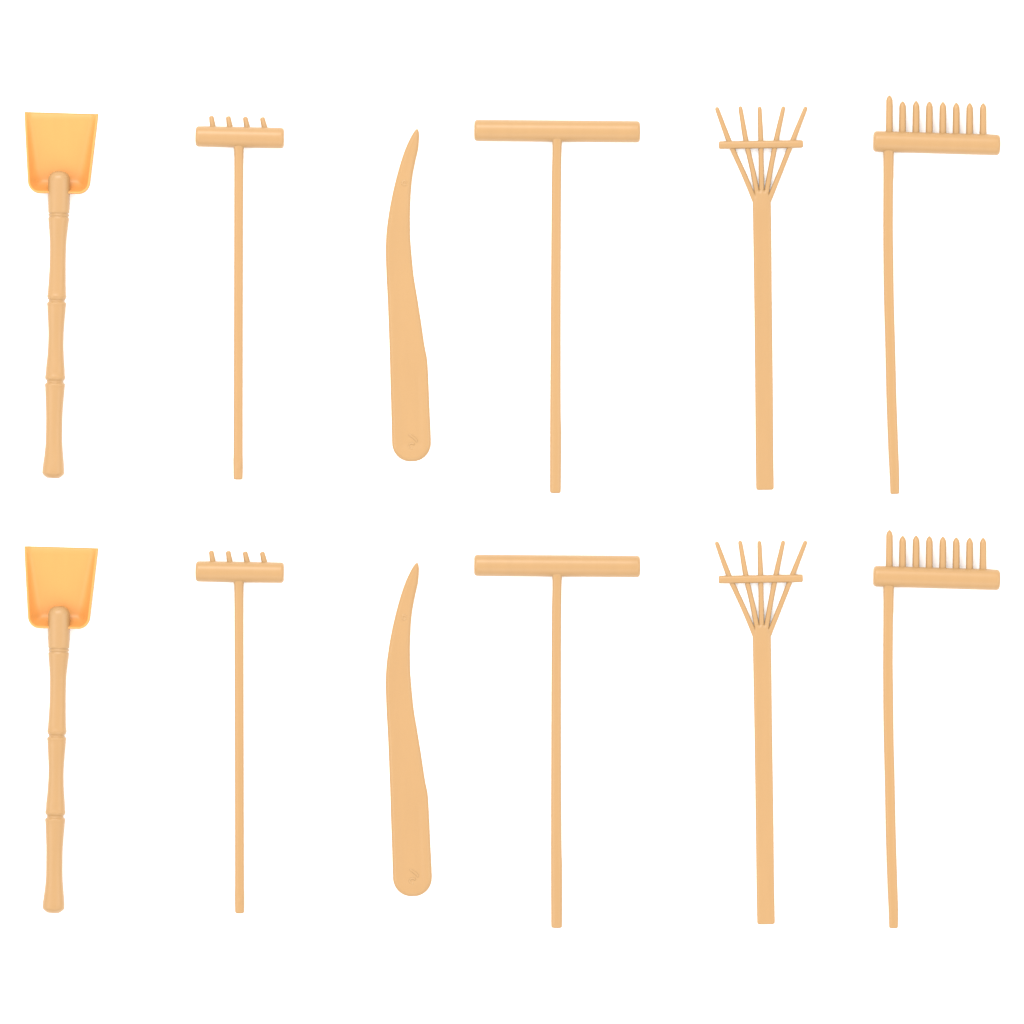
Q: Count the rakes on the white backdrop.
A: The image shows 6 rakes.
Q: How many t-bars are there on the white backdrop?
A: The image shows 2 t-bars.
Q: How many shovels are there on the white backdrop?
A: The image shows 2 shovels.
